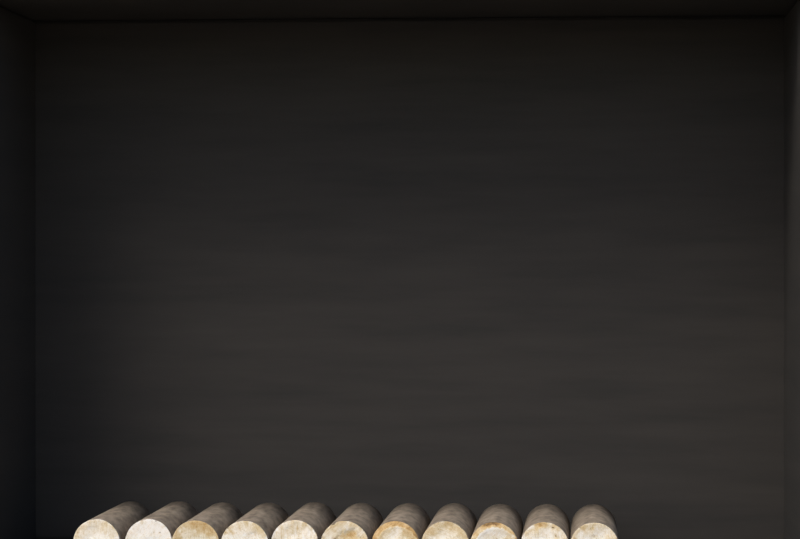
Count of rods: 11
